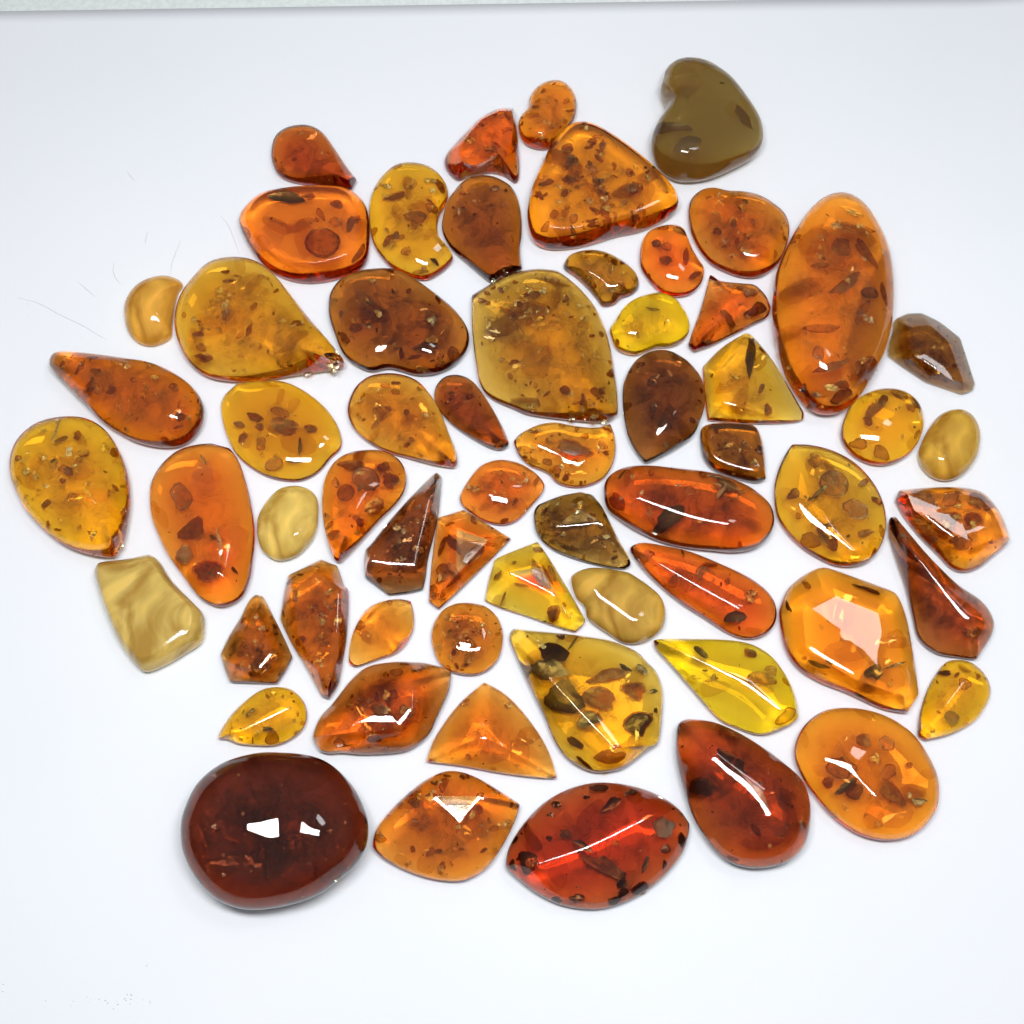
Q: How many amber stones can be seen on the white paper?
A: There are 61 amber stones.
